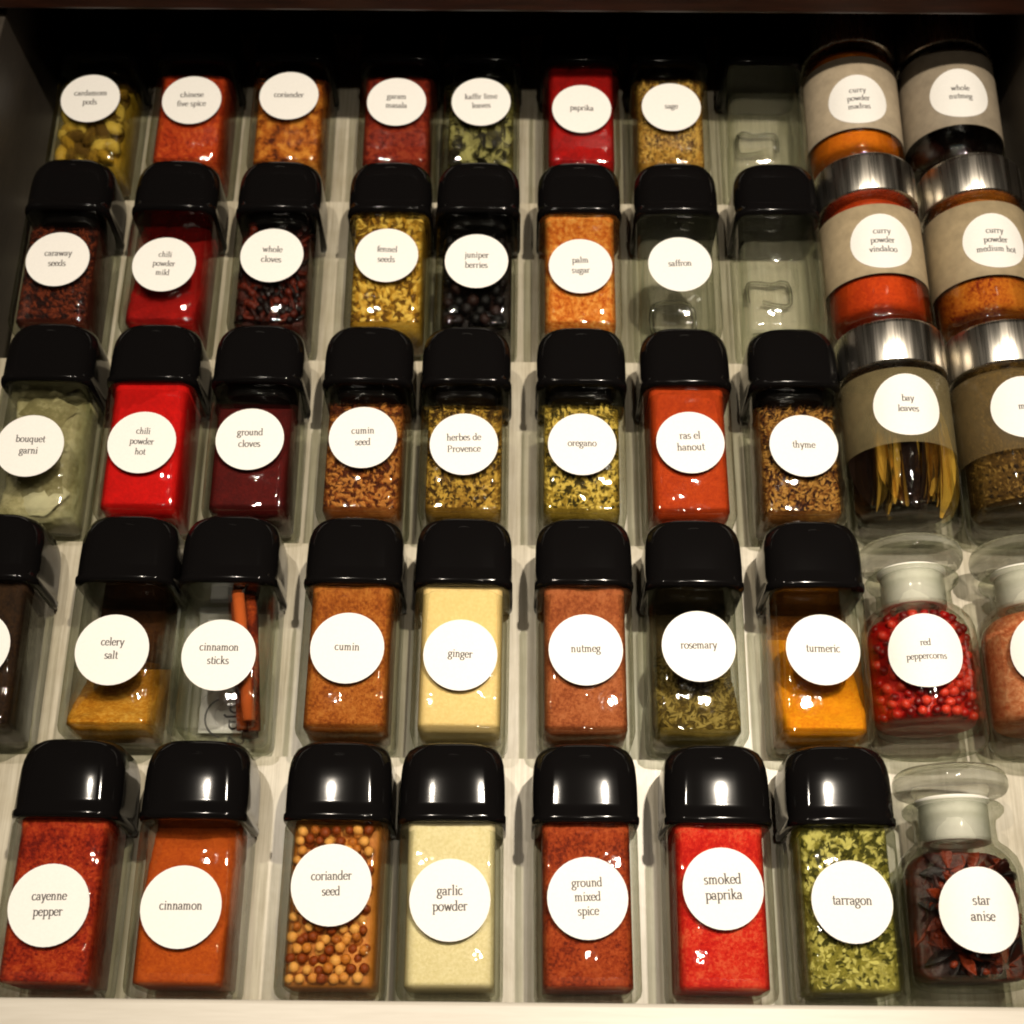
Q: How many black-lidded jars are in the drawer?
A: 39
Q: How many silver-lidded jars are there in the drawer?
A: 6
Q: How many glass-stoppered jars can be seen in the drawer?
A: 3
